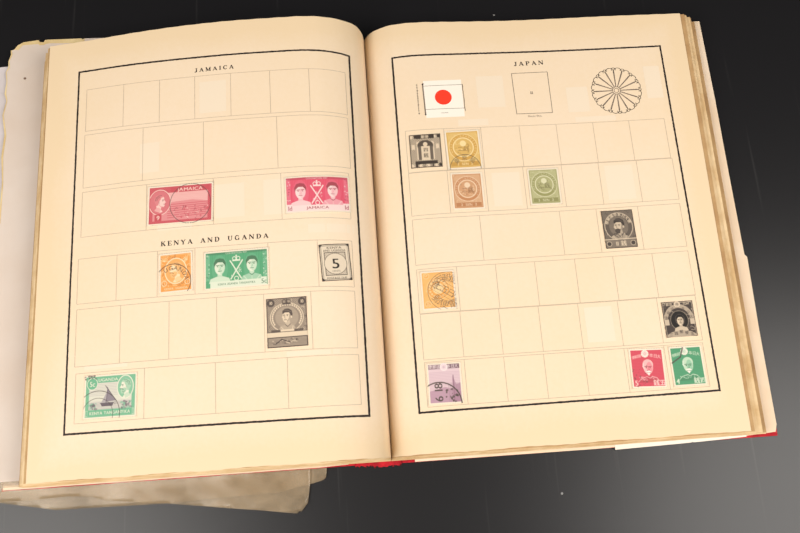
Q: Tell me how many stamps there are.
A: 17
